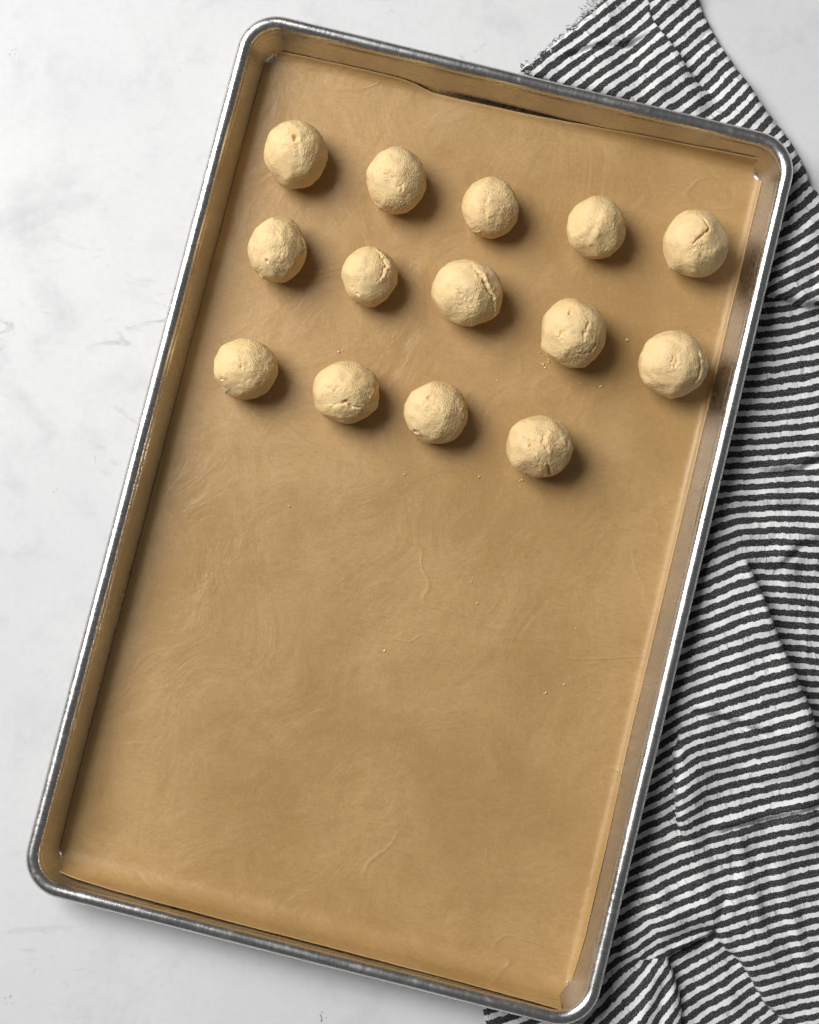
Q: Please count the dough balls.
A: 14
